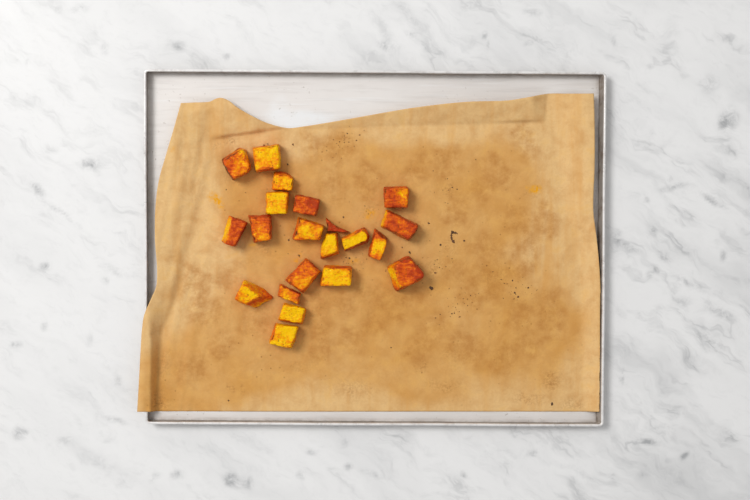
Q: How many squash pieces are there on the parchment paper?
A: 21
